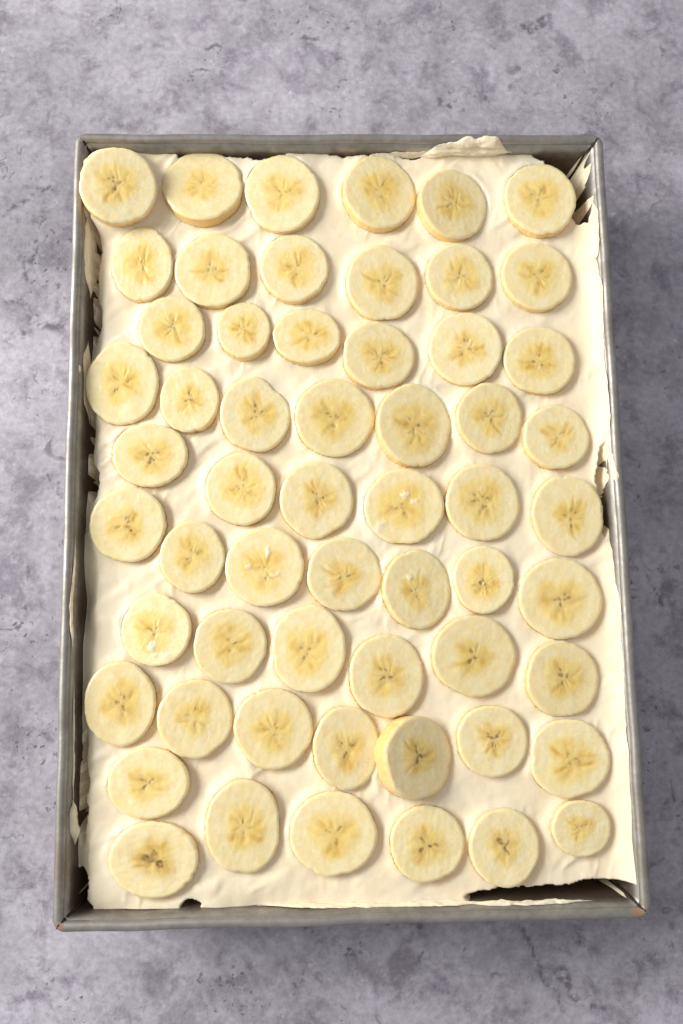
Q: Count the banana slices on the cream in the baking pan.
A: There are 58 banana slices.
